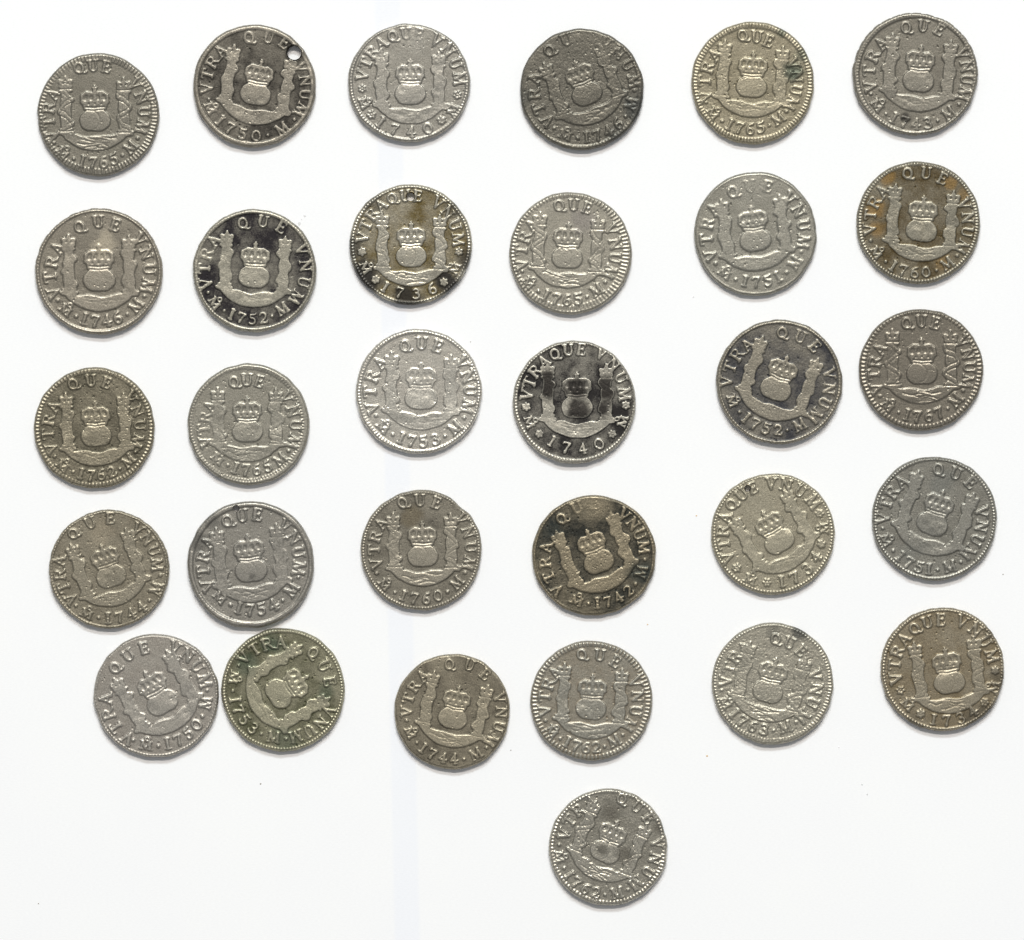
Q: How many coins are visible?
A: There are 31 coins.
